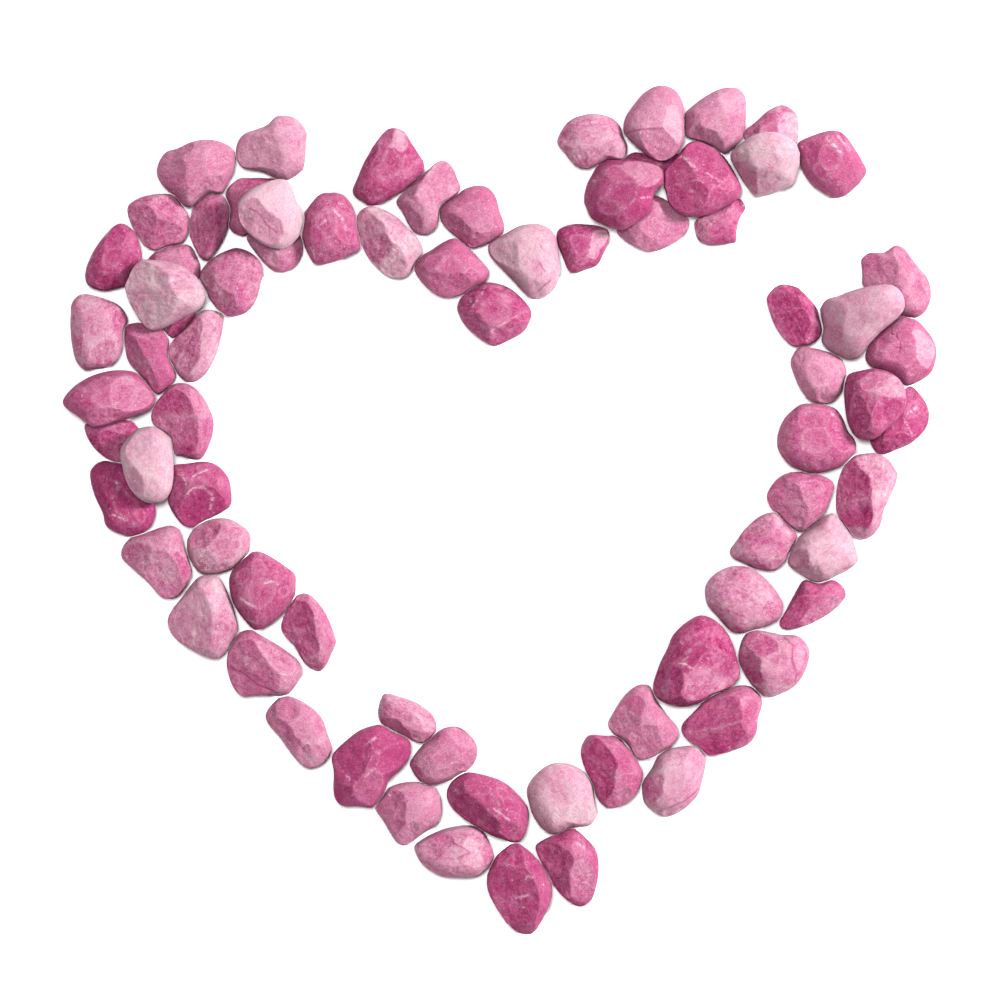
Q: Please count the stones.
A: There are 77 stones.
